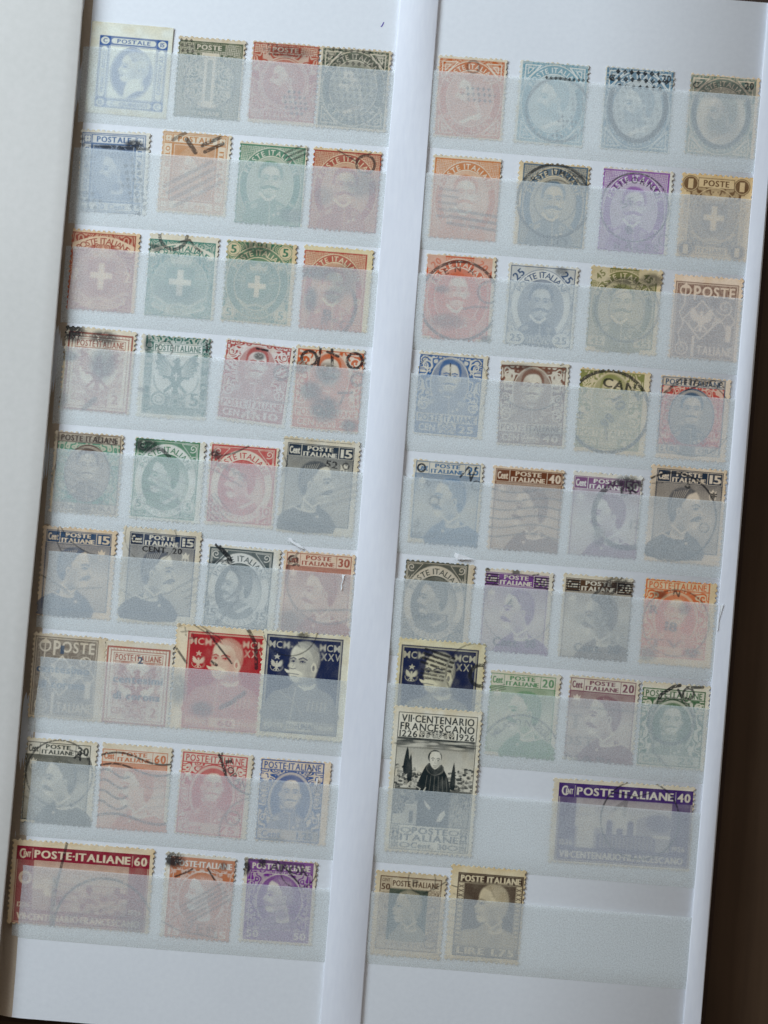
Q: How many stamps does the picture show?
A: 67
